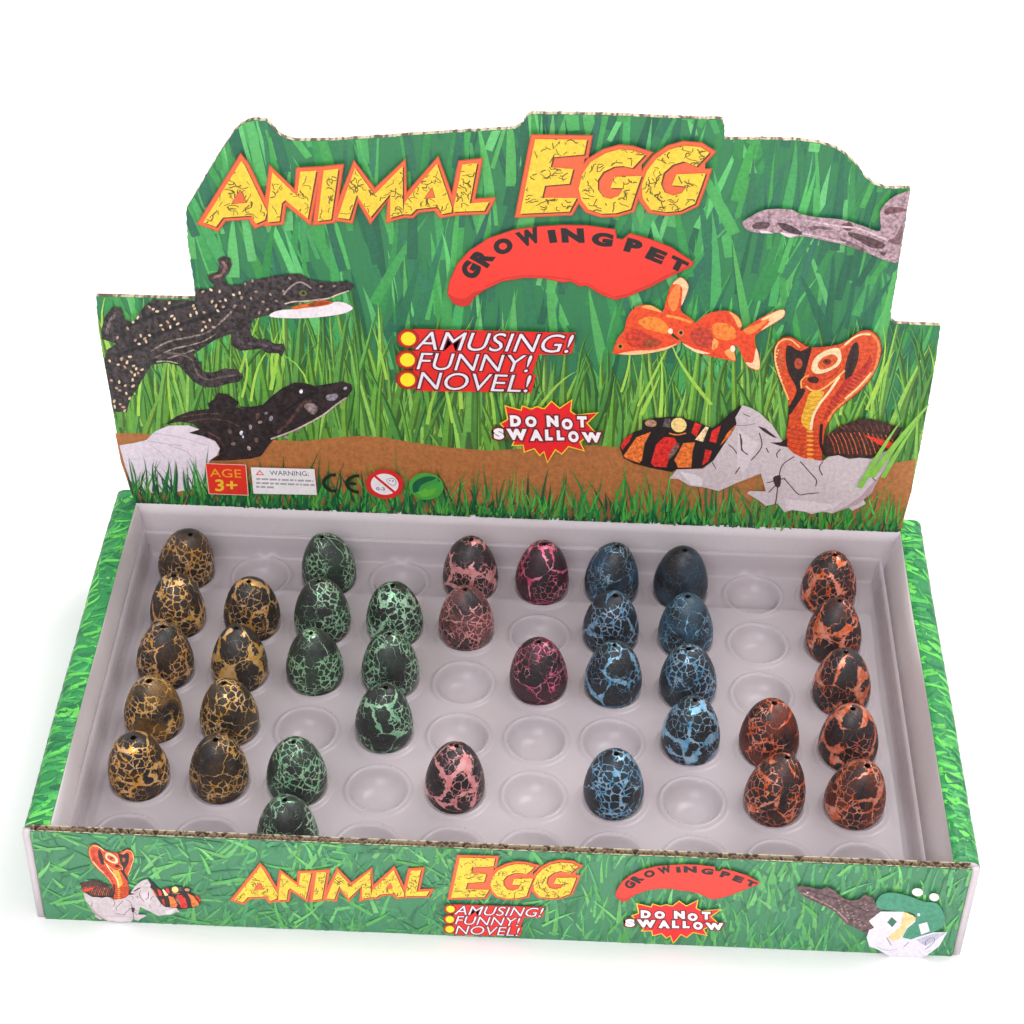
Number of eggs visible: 37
